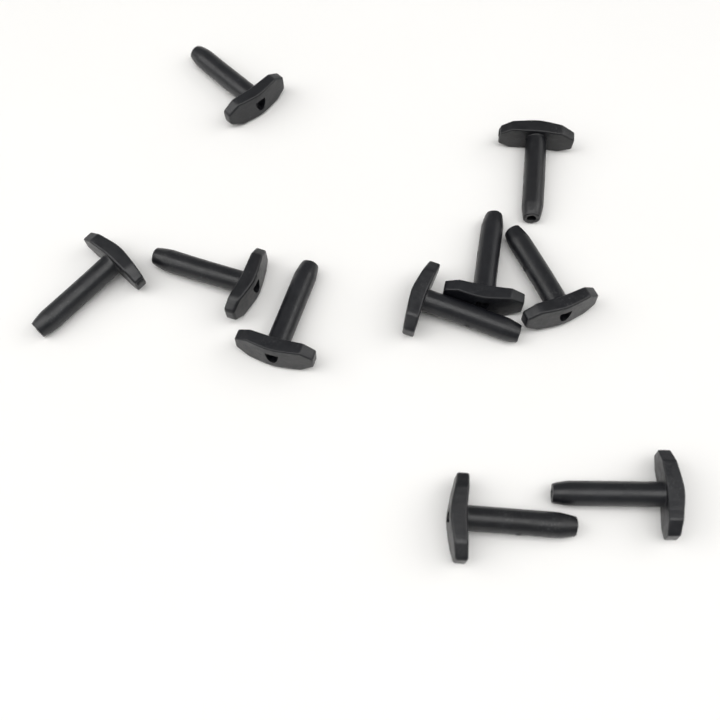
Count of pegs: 10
